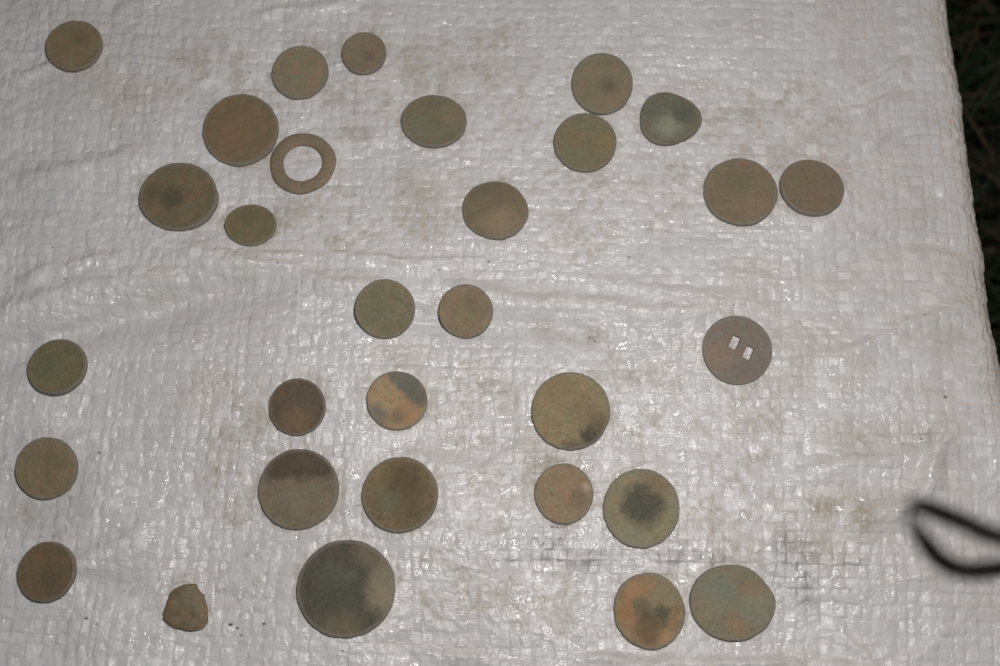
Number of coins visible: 28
